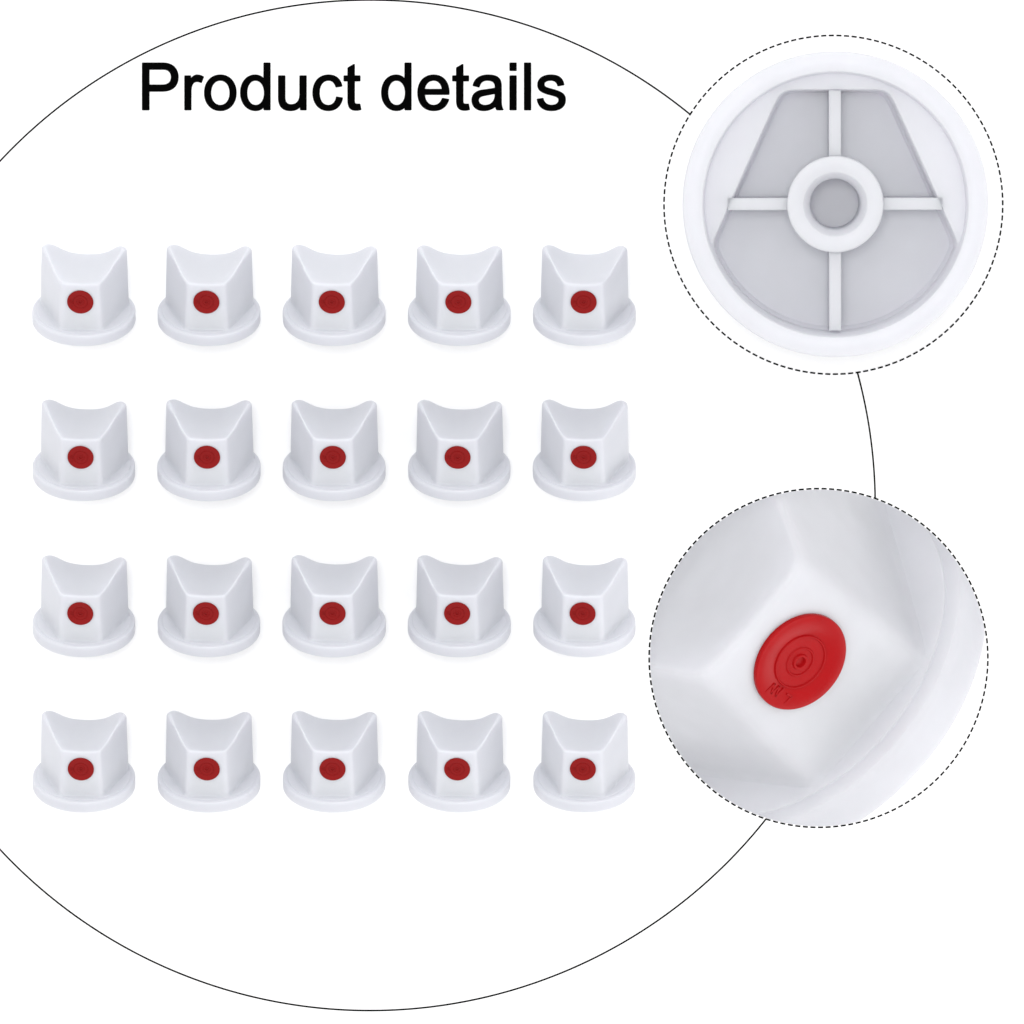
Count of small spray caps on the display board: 20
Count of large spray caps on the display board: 2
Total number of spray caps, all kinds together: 22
